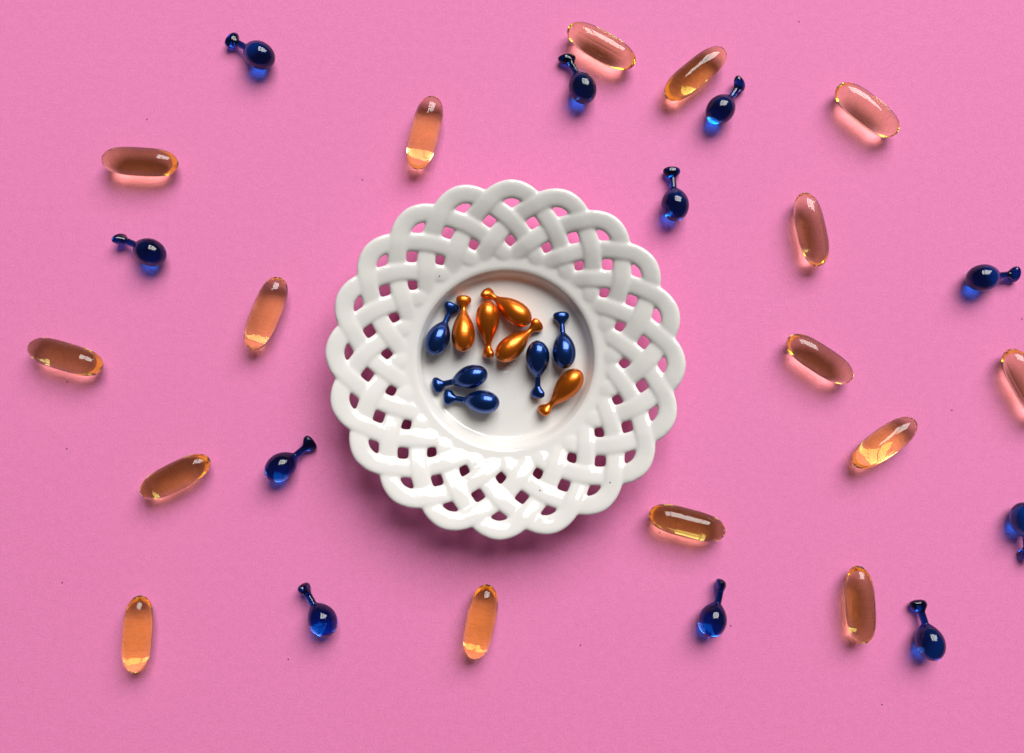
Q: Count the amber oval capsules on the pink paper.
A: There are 16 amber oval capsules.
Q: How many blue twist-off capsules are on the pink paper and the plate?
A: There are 16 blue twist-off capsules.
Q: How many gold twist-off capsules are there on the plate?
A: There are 5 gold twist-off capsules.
